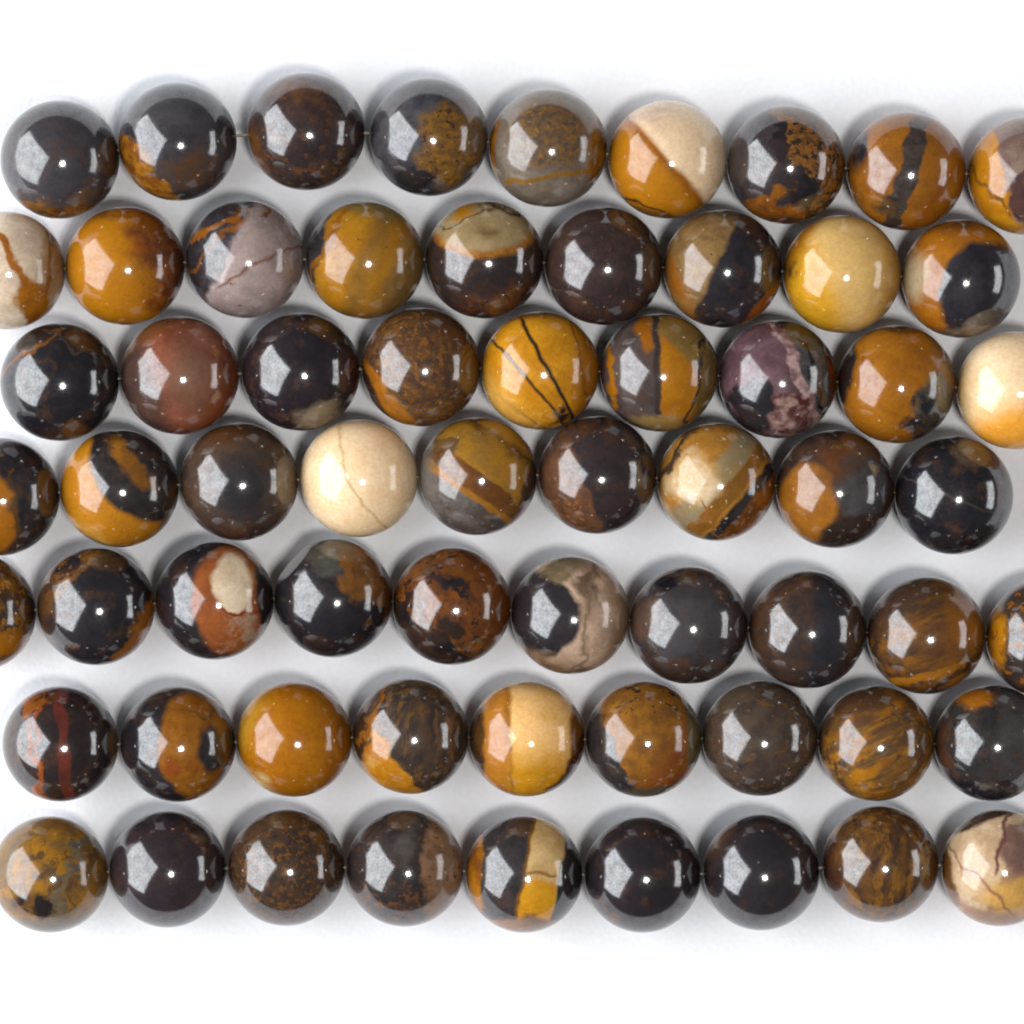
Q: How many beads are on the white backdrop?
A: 64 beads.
